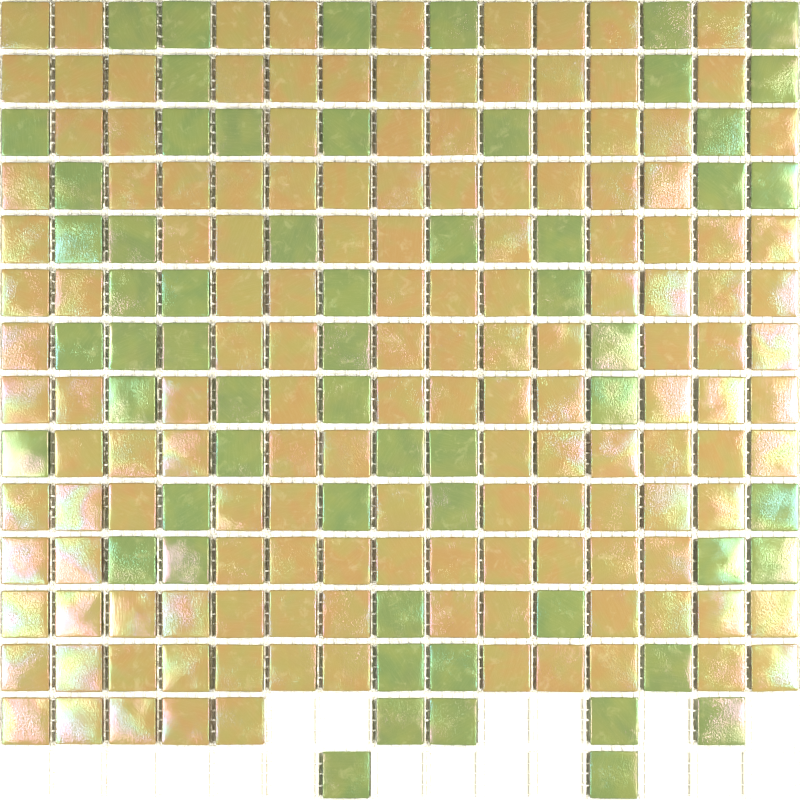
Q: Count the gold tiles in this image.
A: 147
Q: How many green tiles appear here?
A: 59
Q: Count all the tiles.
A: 206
